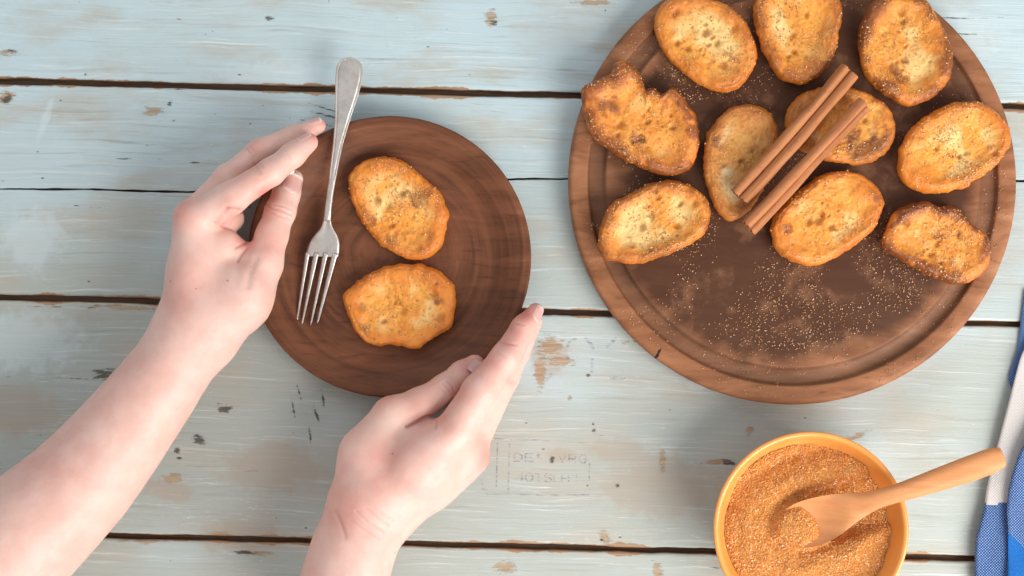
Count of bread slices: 12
